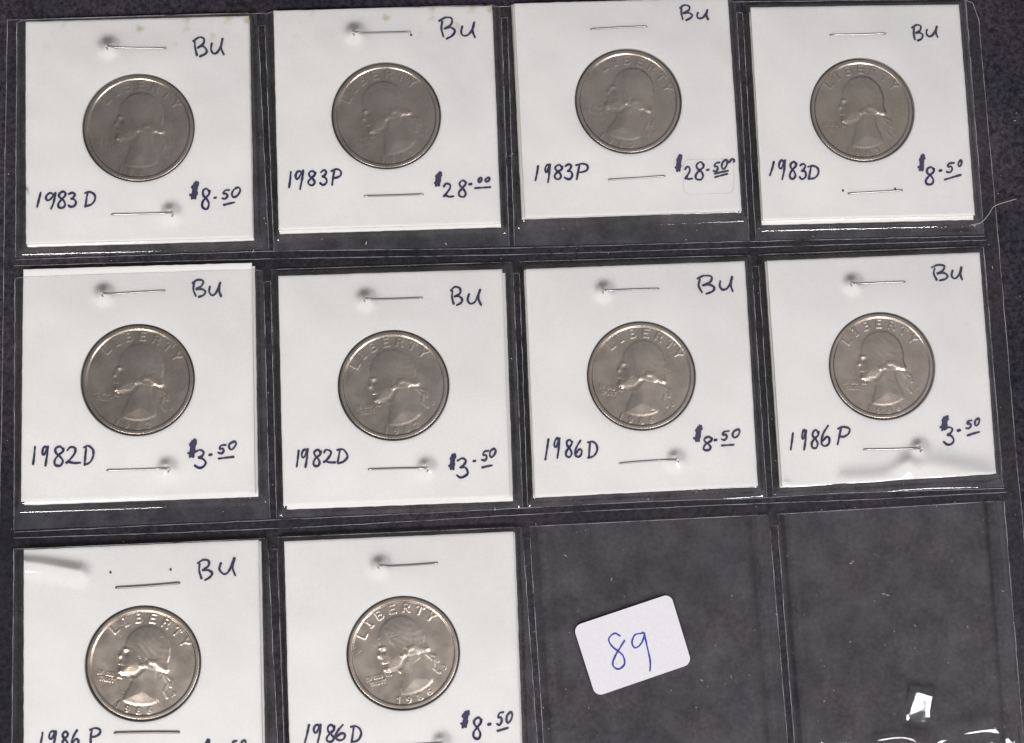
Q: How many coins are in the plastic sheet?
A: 10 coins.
